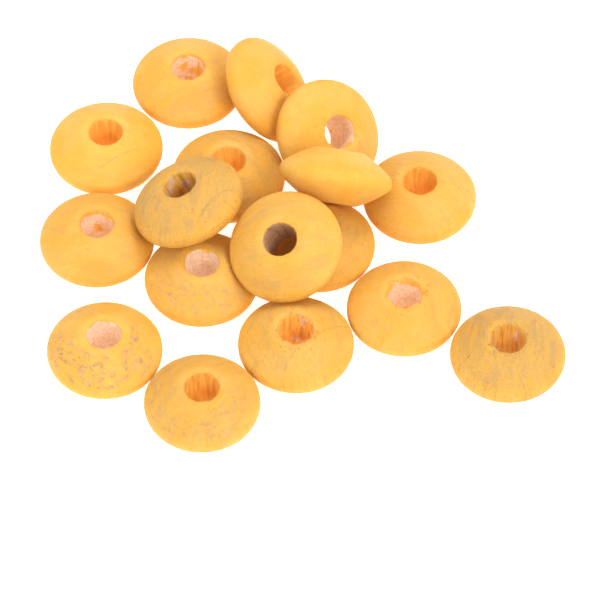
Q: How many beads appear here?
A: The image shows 17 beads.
